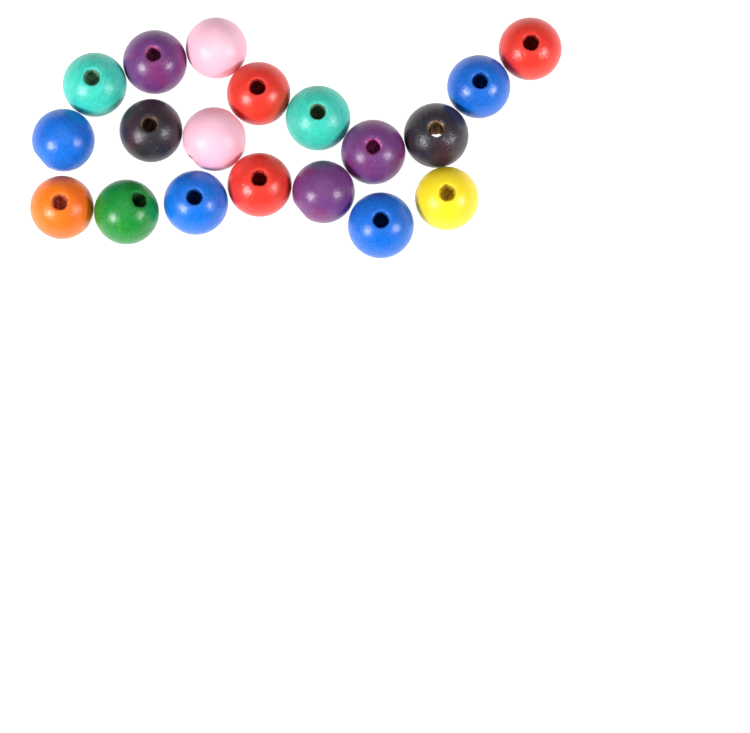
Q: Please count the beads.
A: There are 19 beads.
